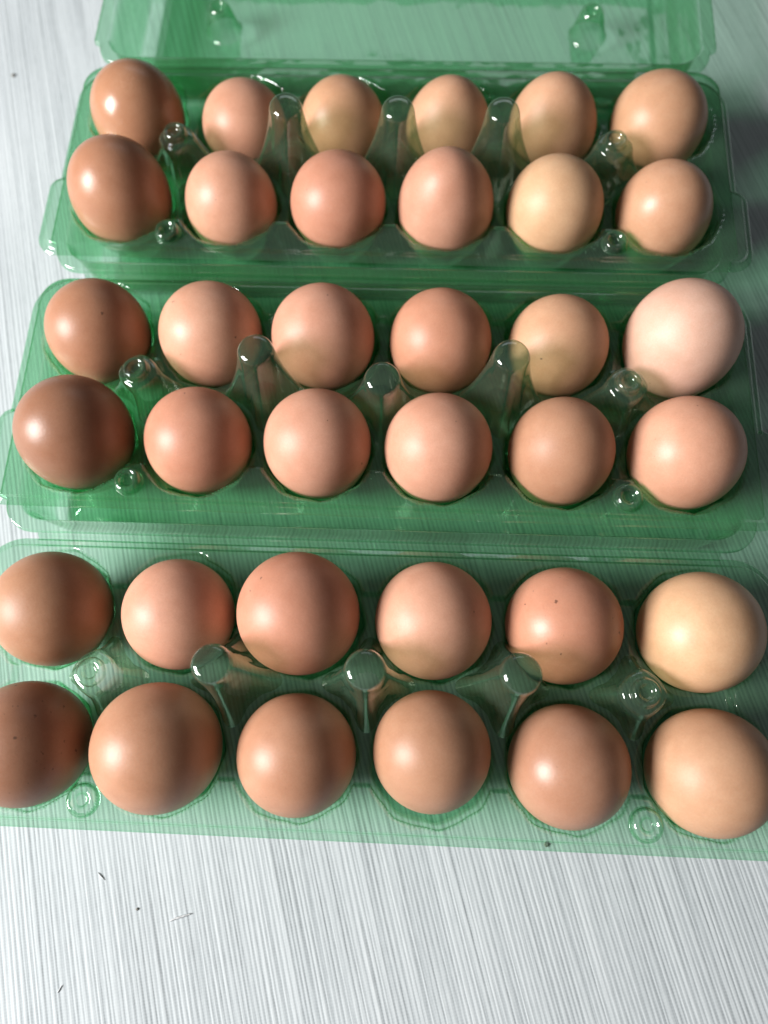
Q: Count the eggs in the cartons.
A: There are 36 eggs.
